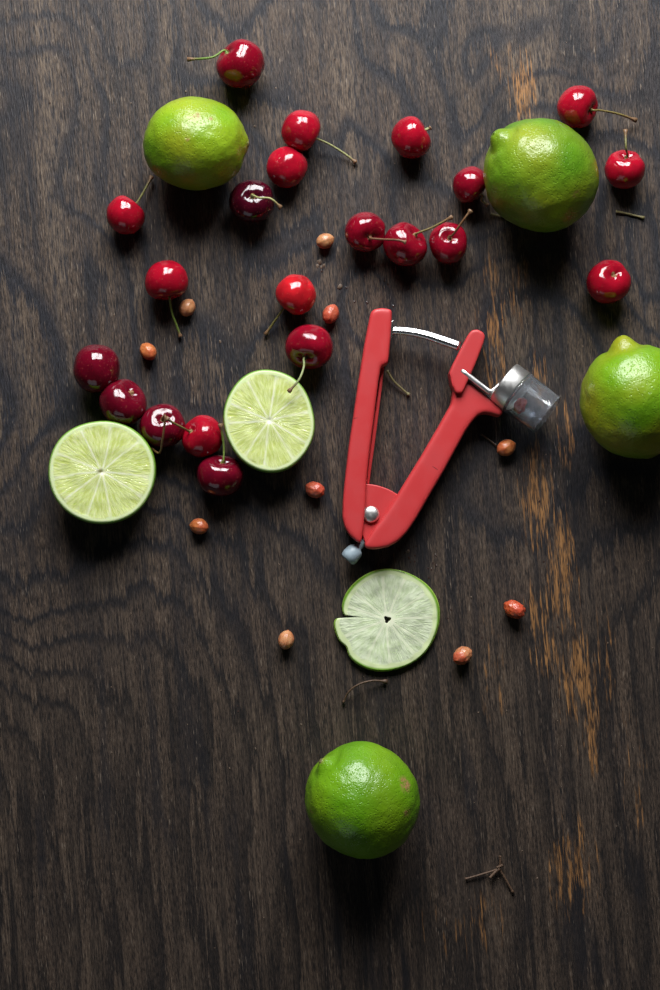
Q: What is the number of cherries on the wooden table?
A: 21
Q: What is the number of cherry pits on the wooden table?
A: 10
